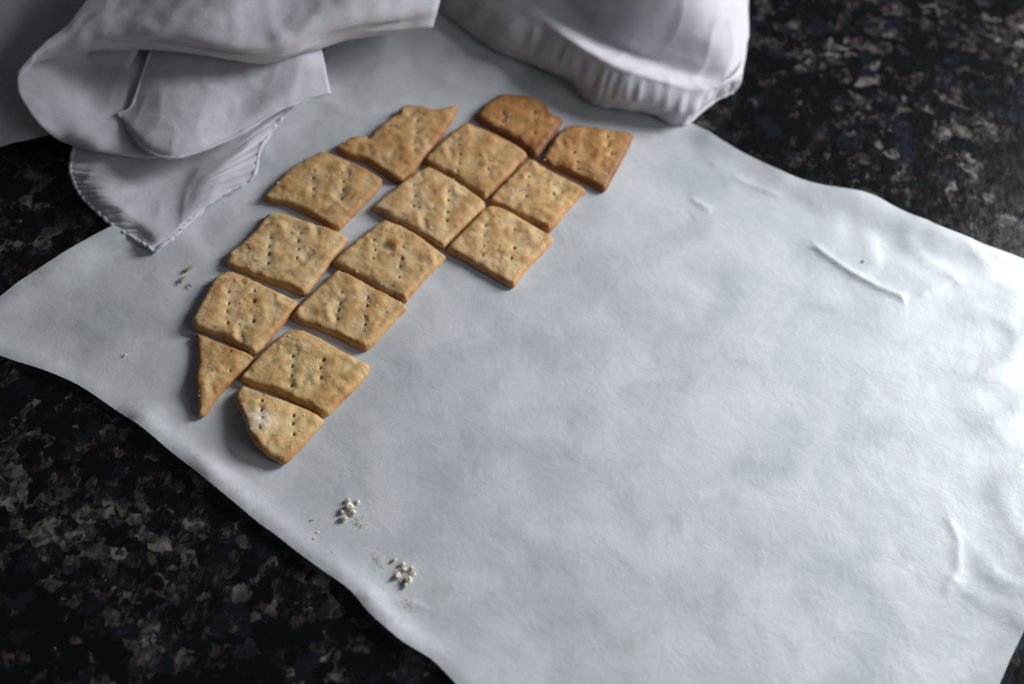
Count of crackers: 15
